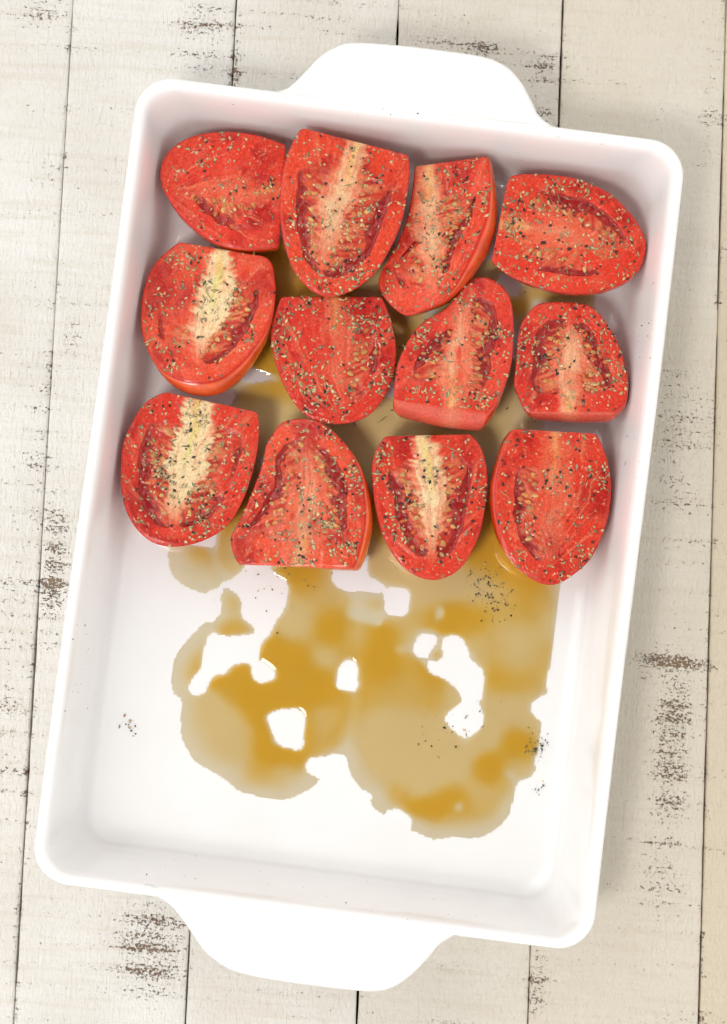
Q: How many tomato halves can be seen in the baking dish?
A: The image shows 12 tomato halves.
